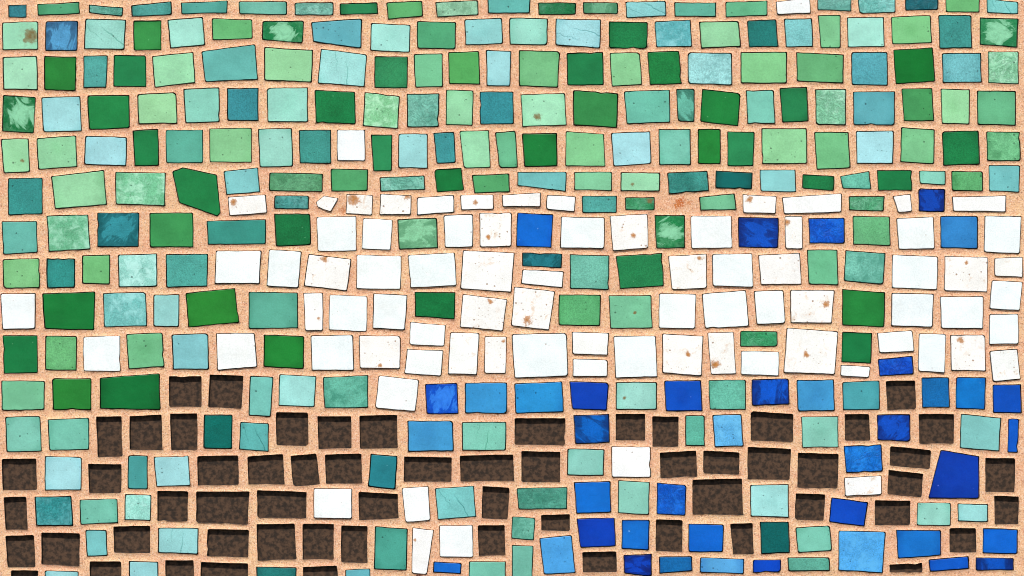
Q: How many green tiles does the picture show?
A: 104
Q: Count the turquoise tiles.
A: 117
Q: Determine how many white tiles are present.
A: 79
